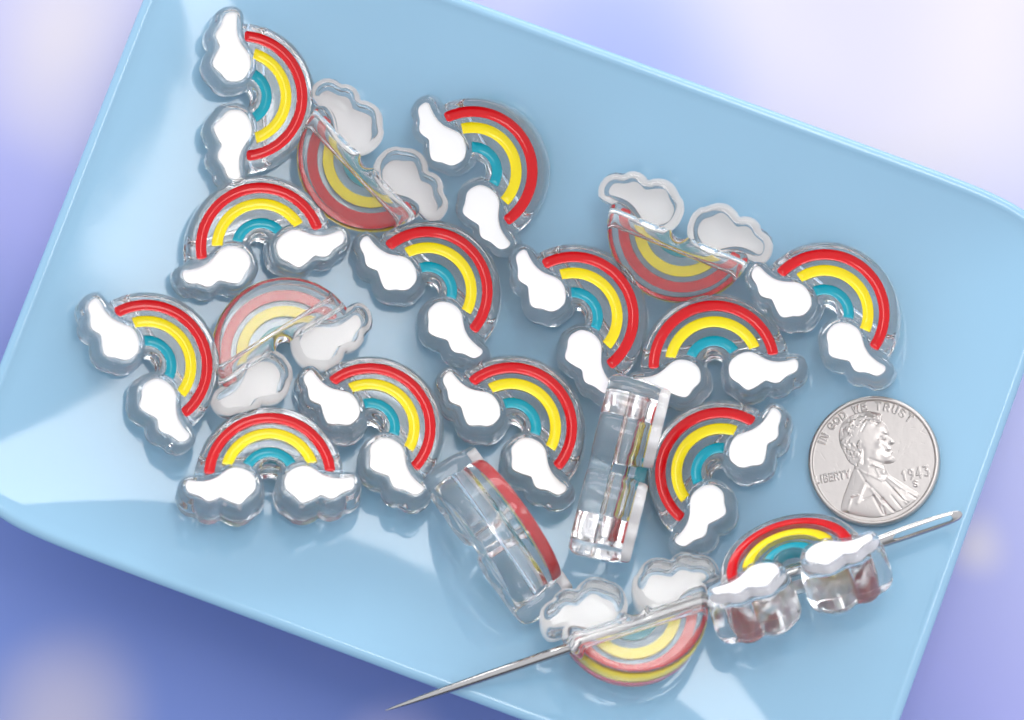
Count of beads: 19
